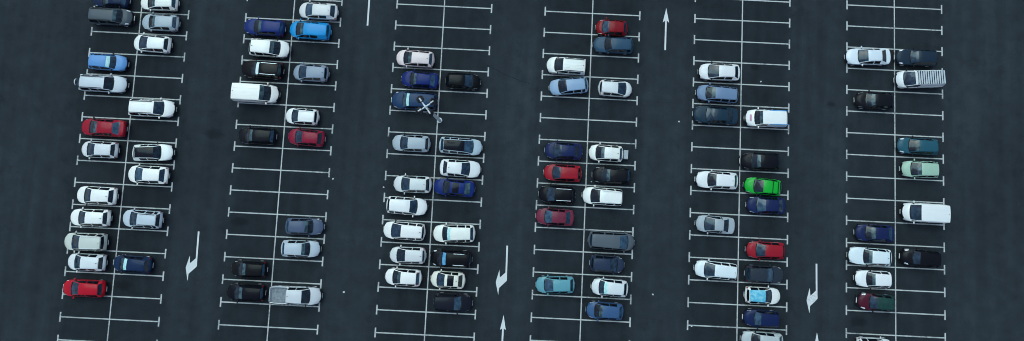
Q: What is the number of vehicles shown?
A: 96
